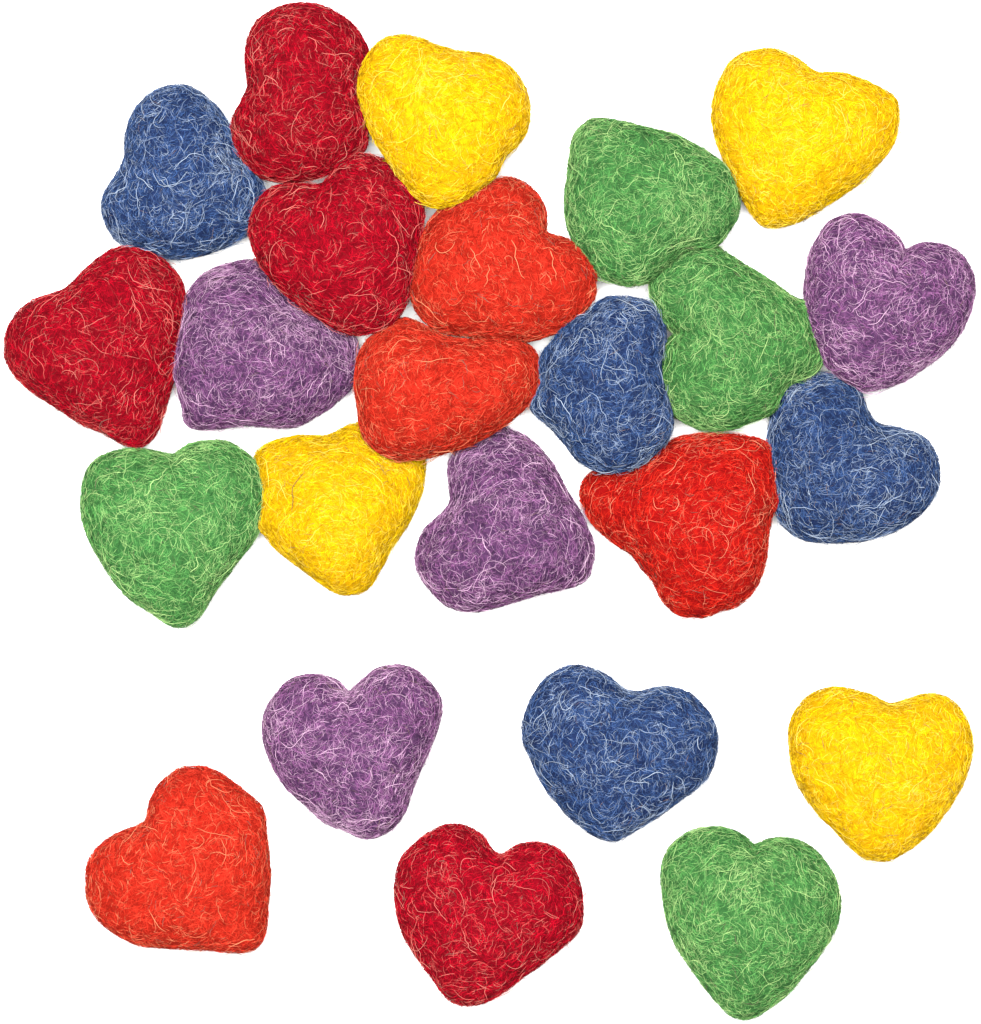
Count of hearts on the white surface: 24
